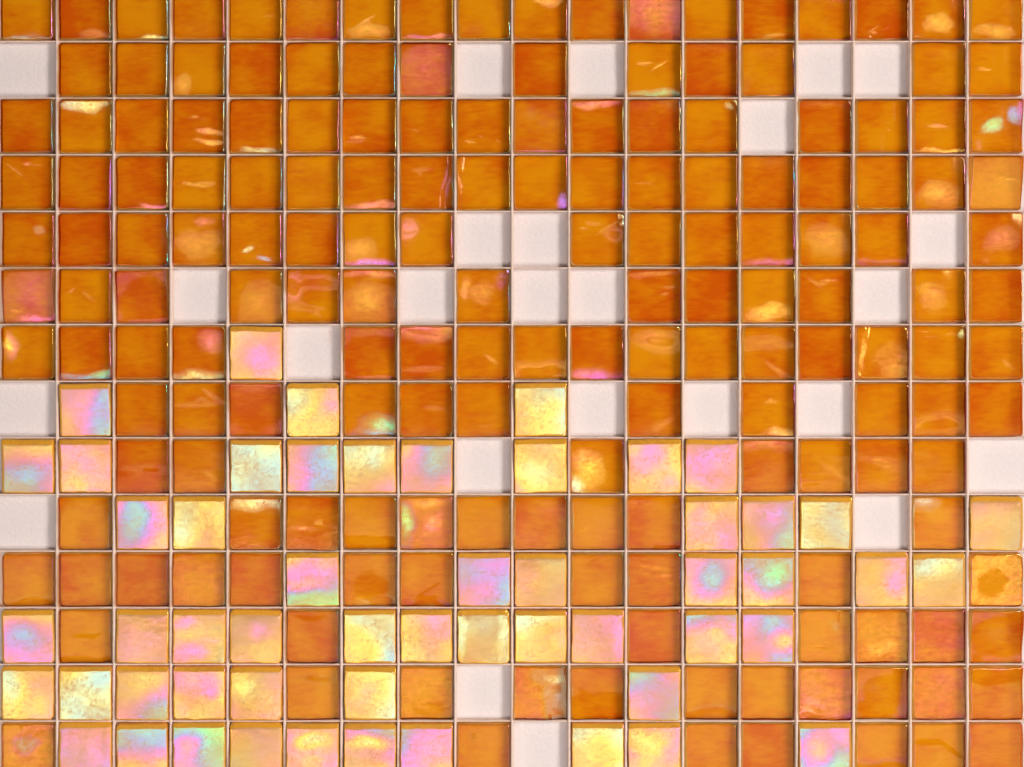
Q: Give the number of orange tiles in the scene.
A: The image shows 173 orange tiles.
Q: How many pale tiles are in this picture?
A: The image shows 54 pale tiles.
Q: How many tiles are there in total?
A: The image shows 227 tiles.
